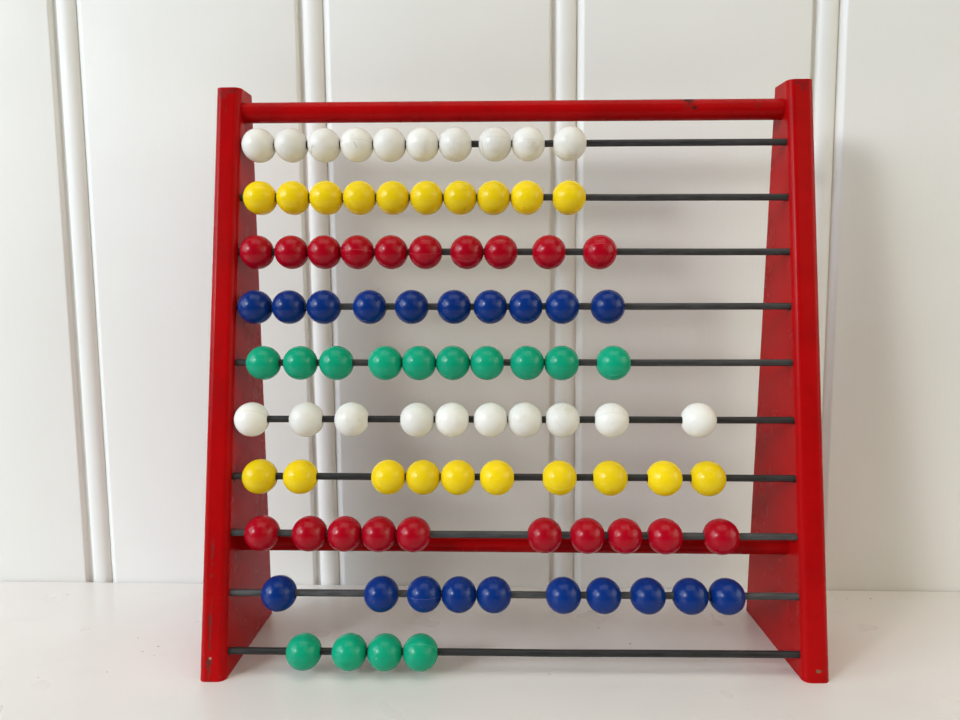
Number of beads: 94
